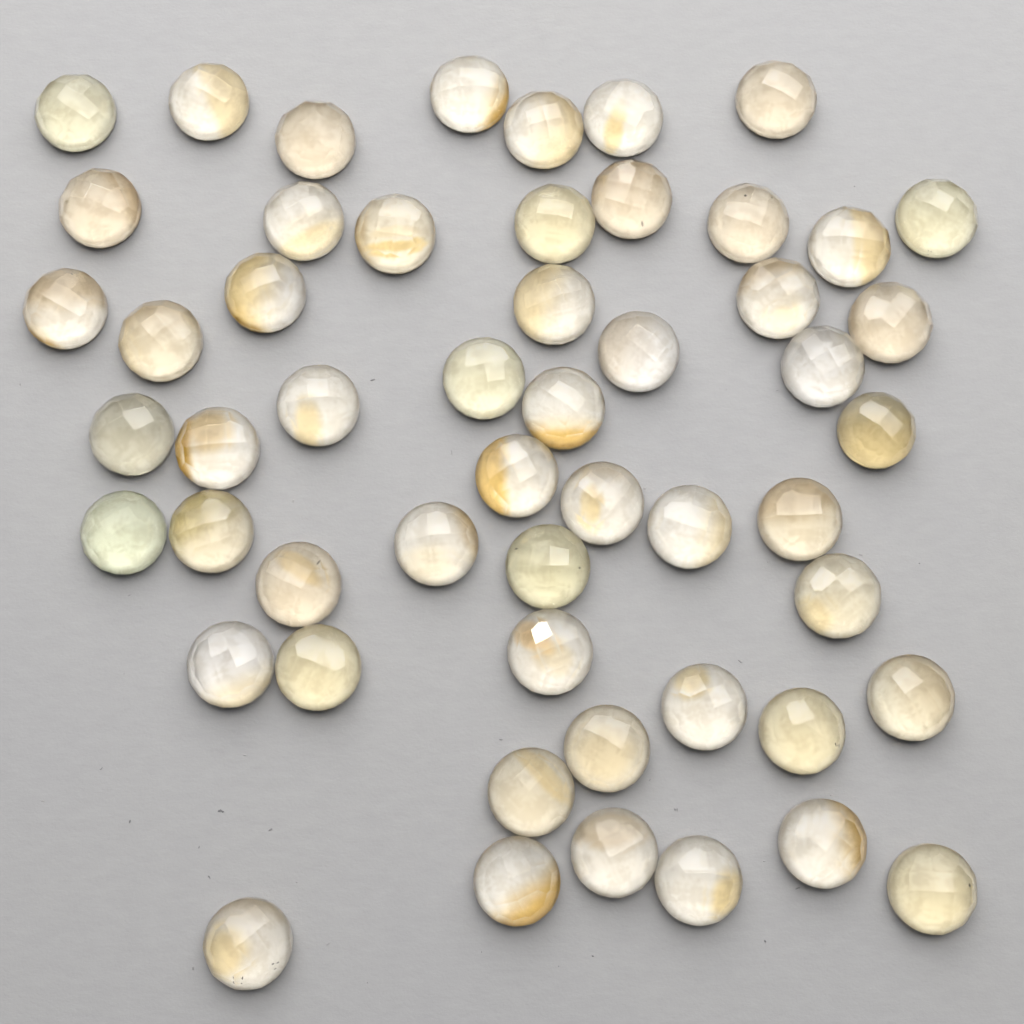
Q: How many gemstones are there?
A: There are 53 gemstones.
